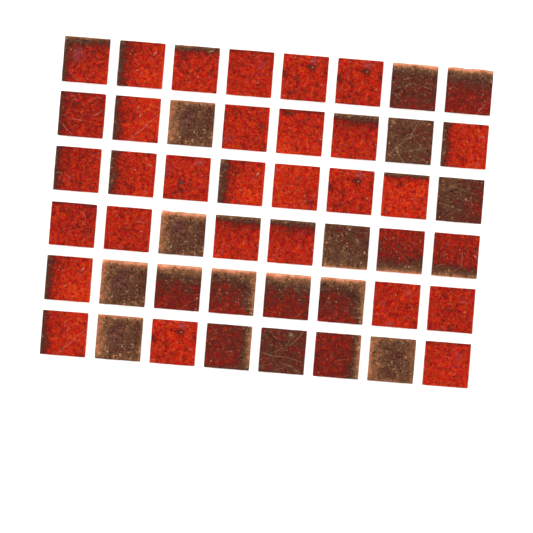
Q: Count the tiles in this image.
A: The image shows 48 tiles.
